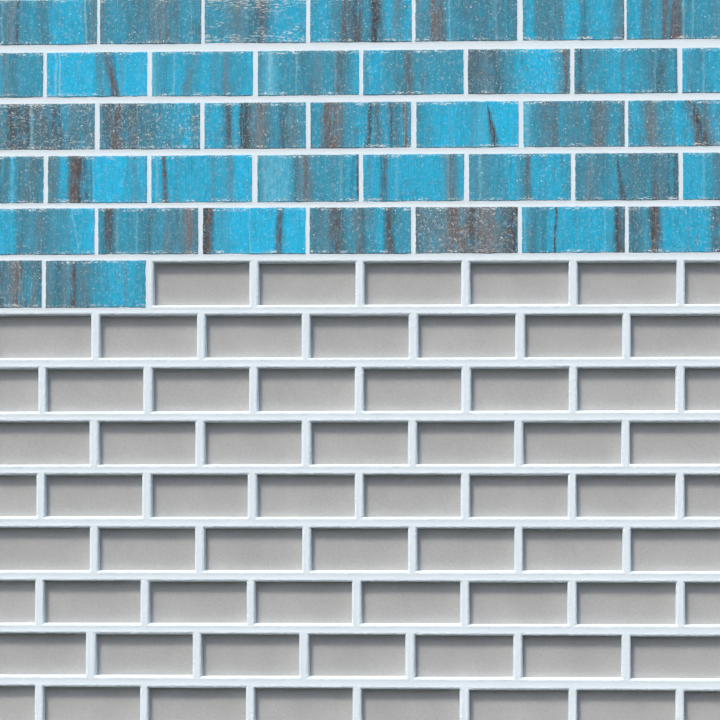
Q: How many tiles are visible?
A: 39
